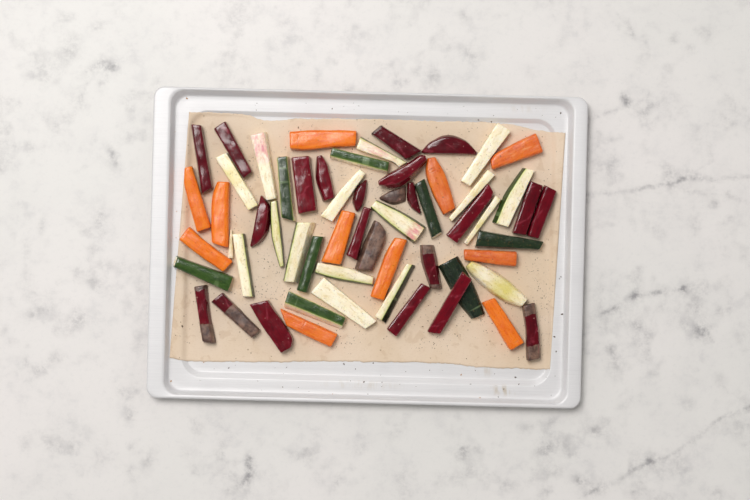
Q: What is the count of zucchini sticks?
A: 25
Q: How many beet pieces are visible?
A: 23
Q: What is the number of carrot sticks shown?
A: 11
